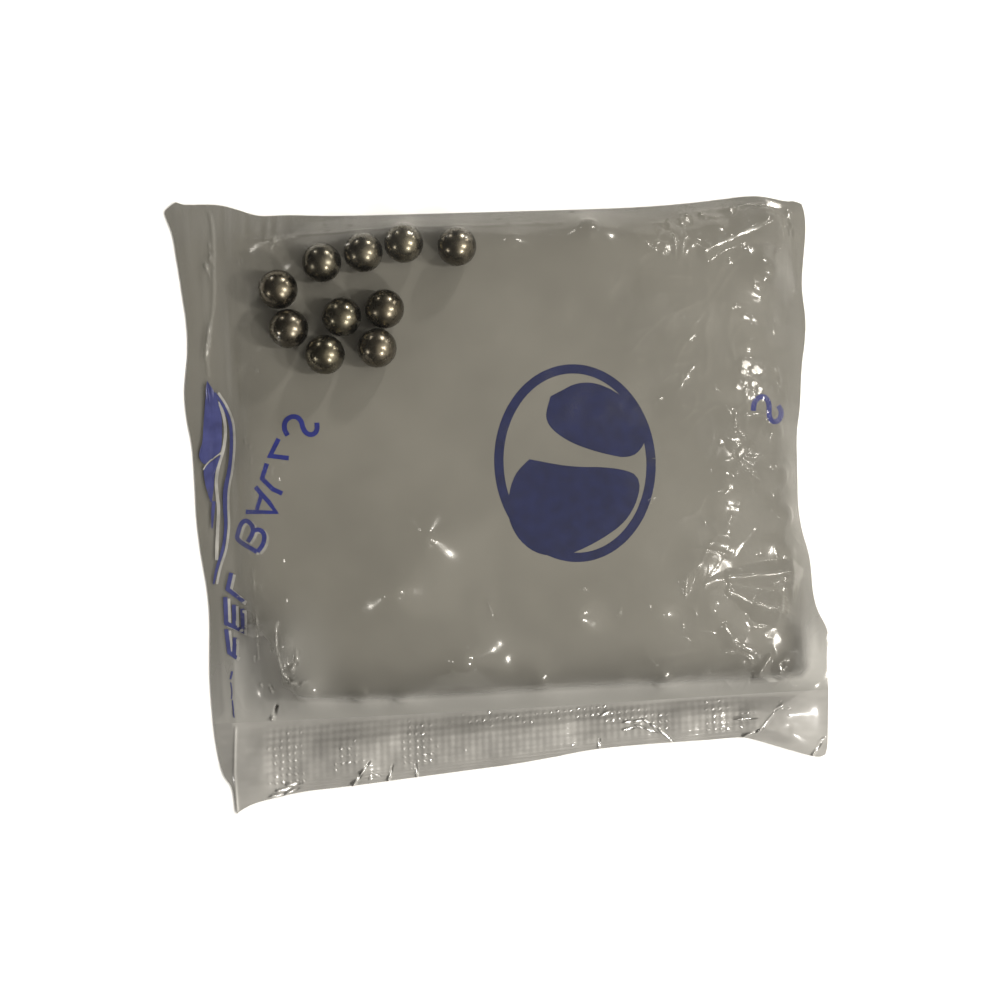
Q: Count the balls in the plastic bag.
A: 10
